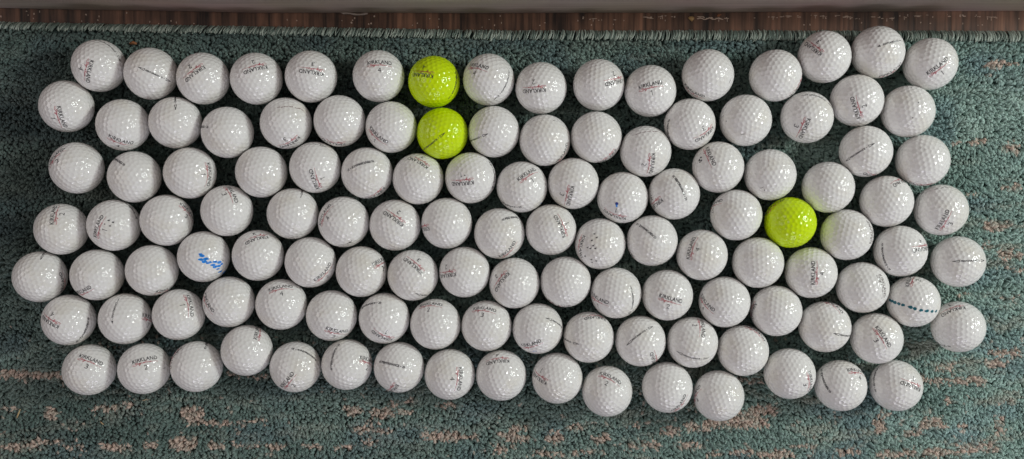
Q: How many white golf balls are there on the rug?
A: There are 119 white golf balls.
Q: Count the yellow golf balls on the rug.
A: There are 3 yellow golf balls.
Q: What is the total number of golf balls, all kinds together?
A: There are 122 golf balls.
